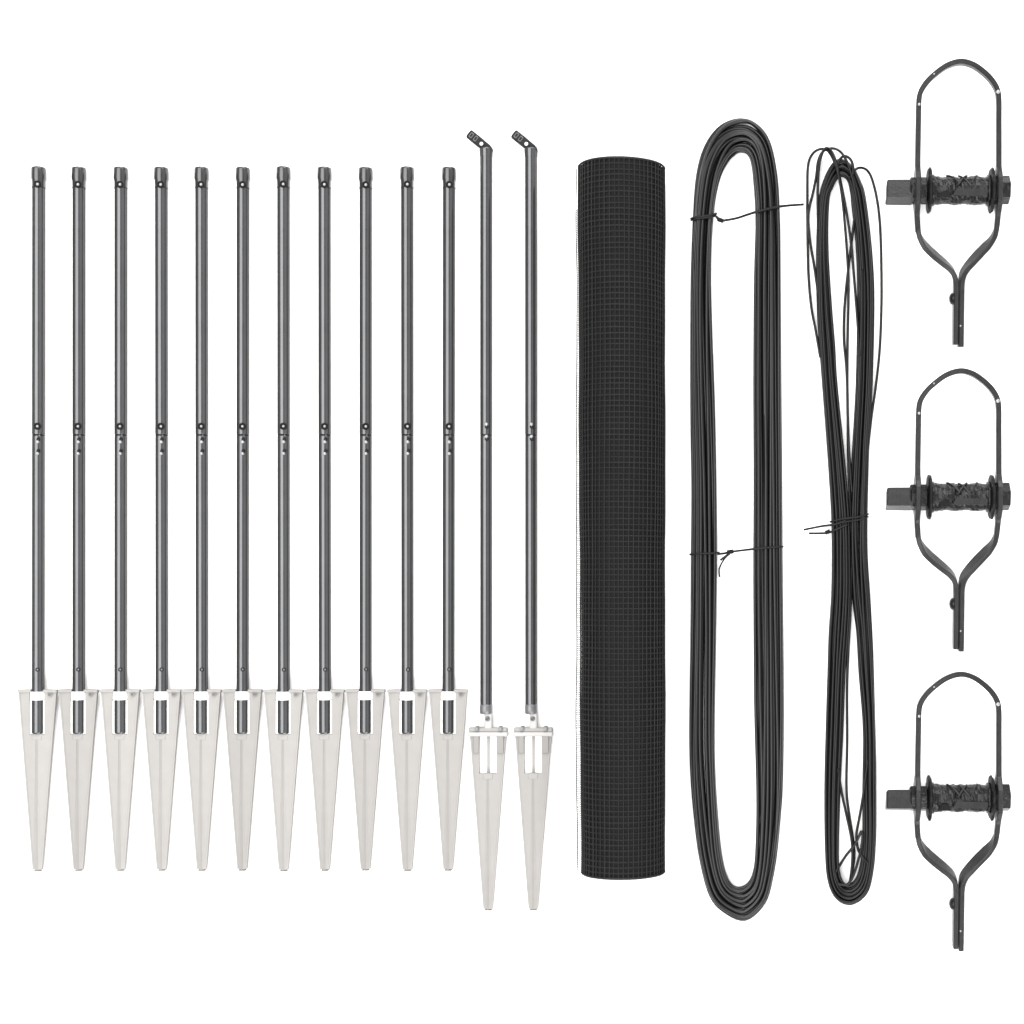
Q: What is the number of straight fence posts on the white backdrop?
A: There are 11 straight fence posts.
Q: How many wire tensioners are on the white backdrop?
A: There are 3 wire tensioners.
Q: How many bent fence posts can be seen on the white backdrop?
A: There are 2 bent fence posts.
